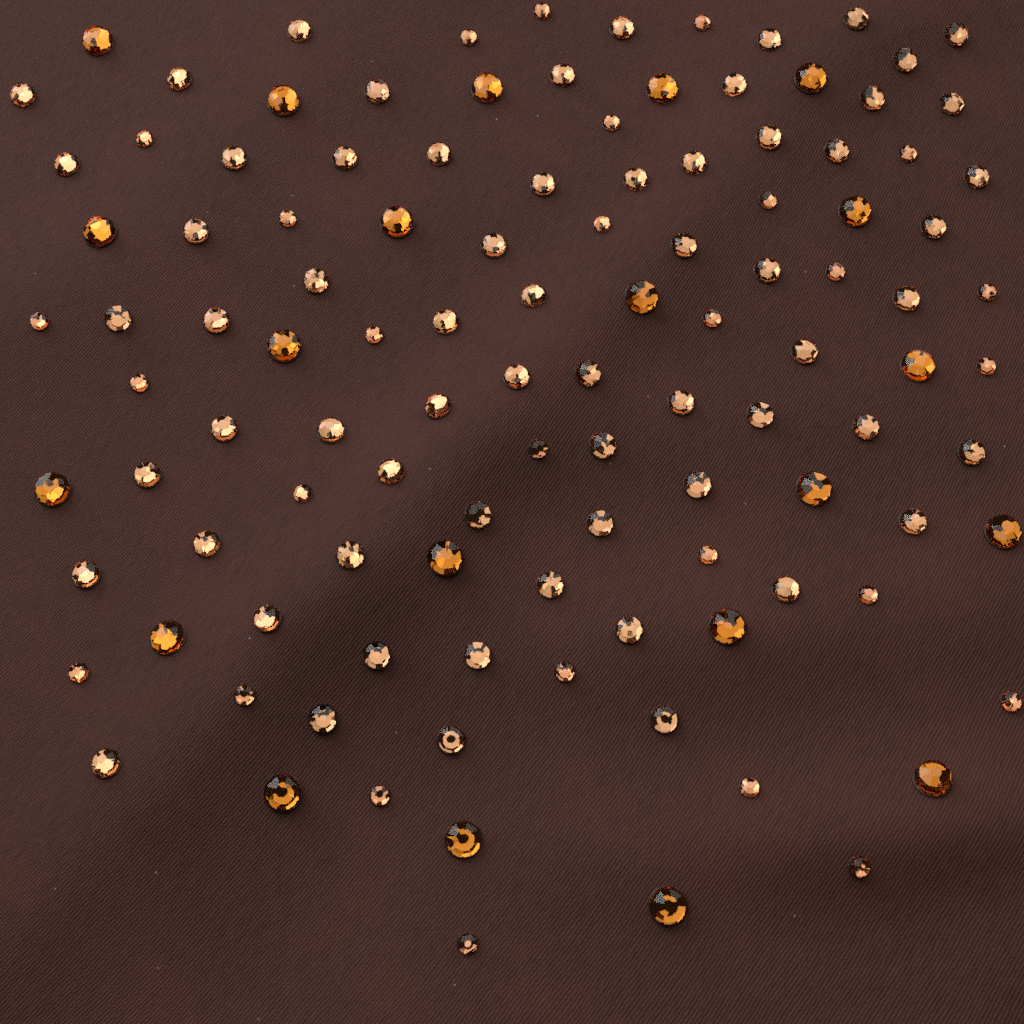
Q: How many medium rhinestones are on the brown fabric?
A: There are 64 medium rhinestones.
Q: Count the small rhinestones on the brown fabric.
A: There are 28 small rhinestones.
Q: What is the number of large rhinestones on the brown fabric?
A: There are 21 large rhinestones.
